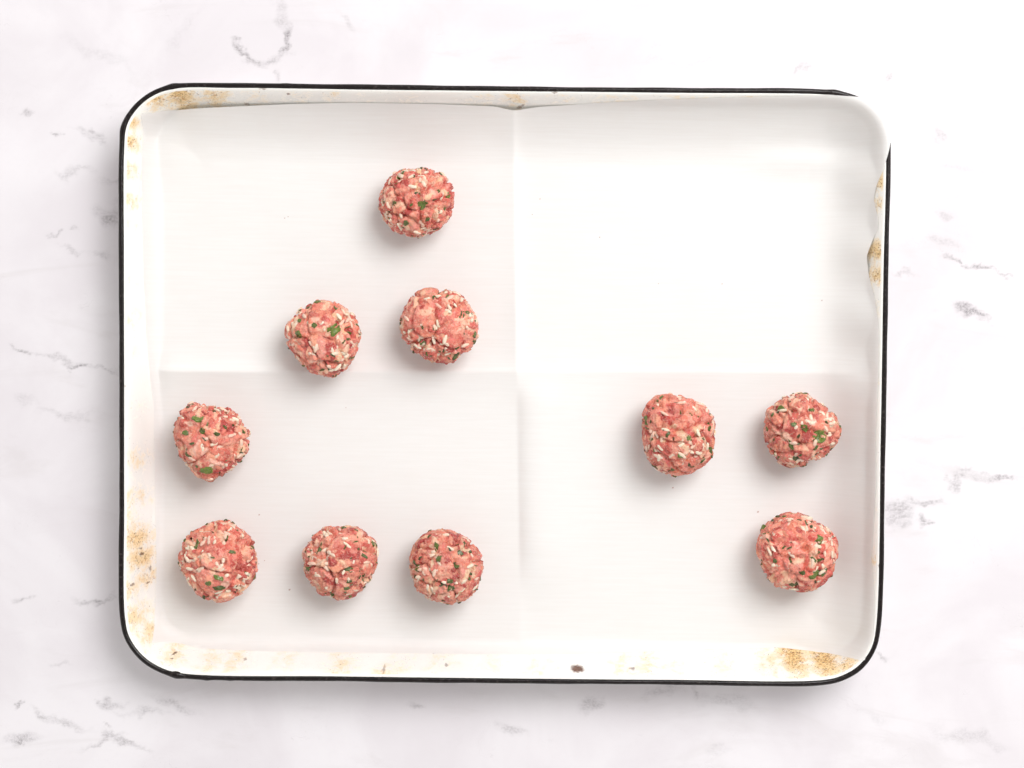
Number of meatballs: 10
